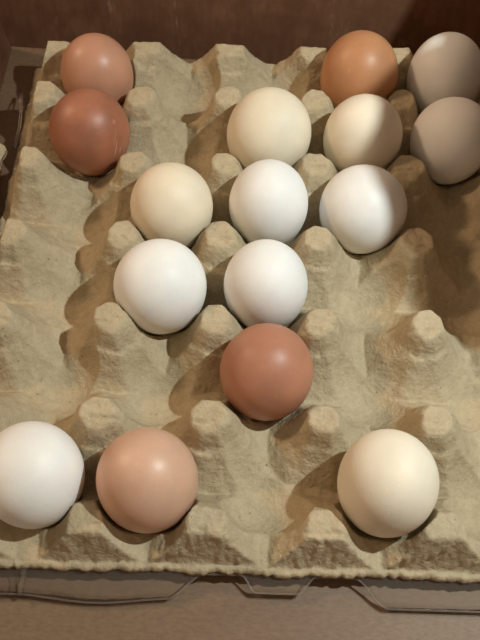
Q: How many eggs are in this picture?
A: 16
